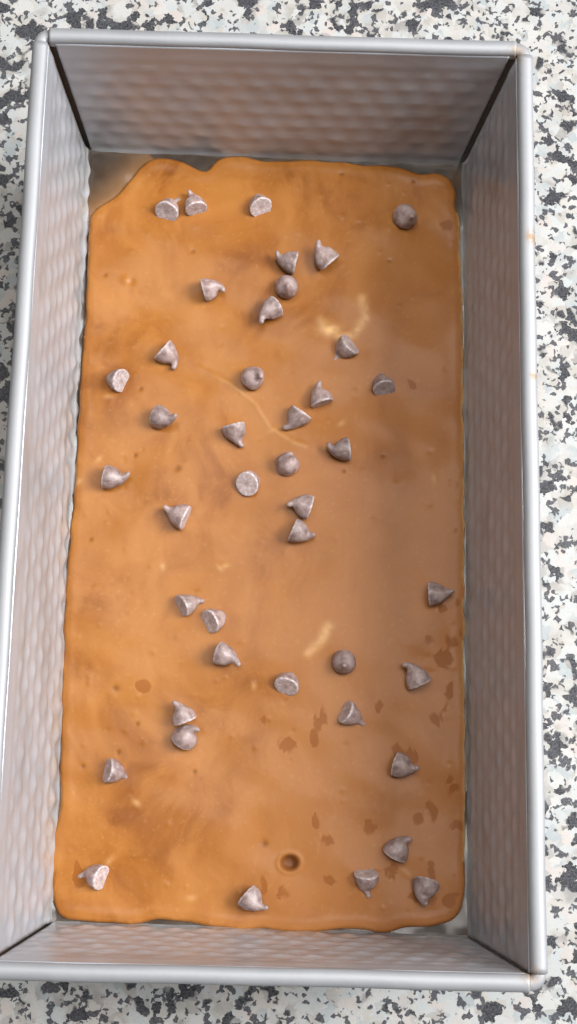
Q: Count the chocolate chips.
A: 42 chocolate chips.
